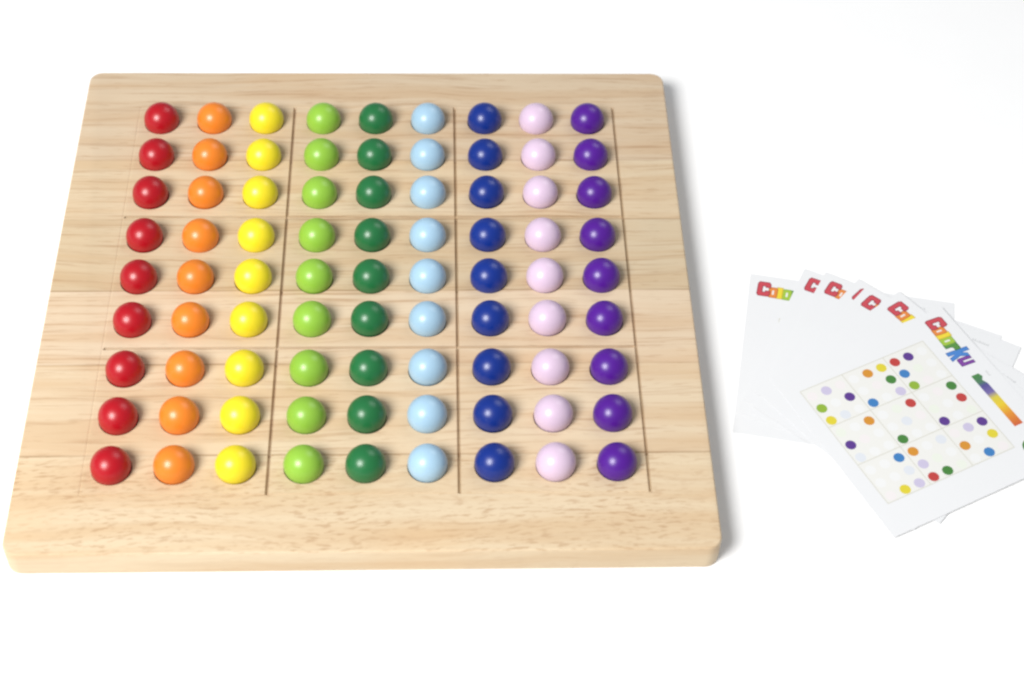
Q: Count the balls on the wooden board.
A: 81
